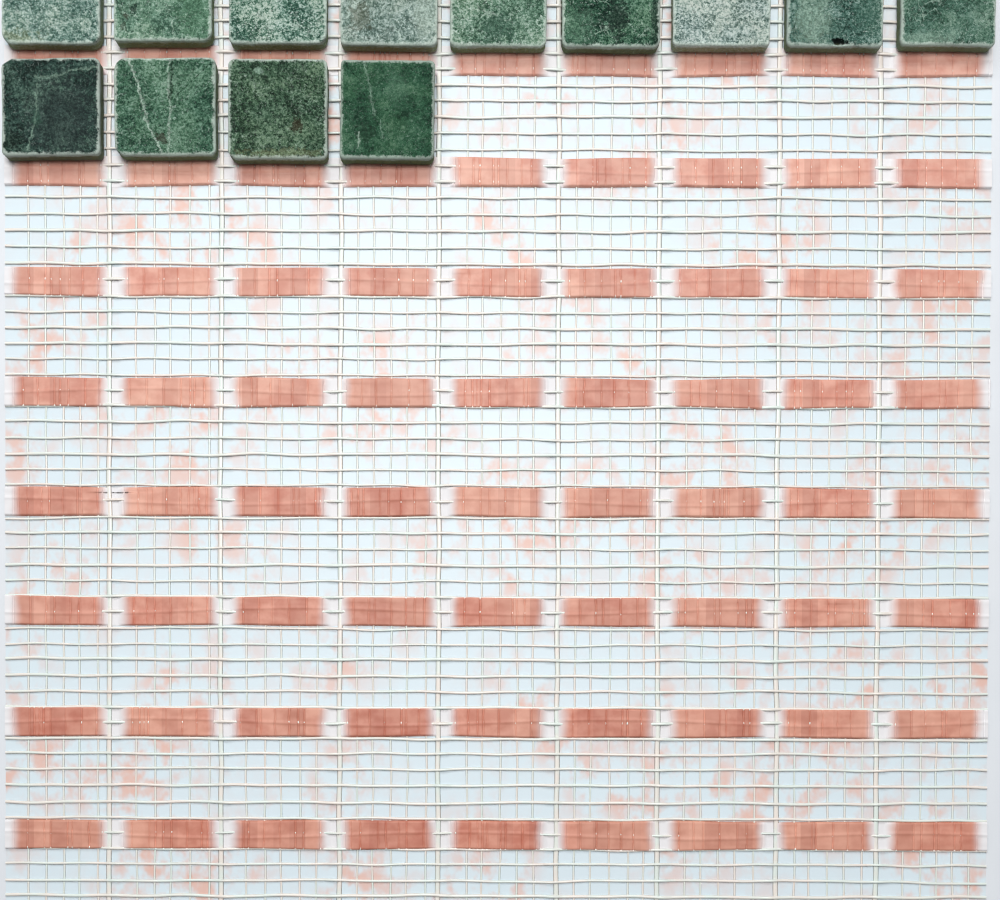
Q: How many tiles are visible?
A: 13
